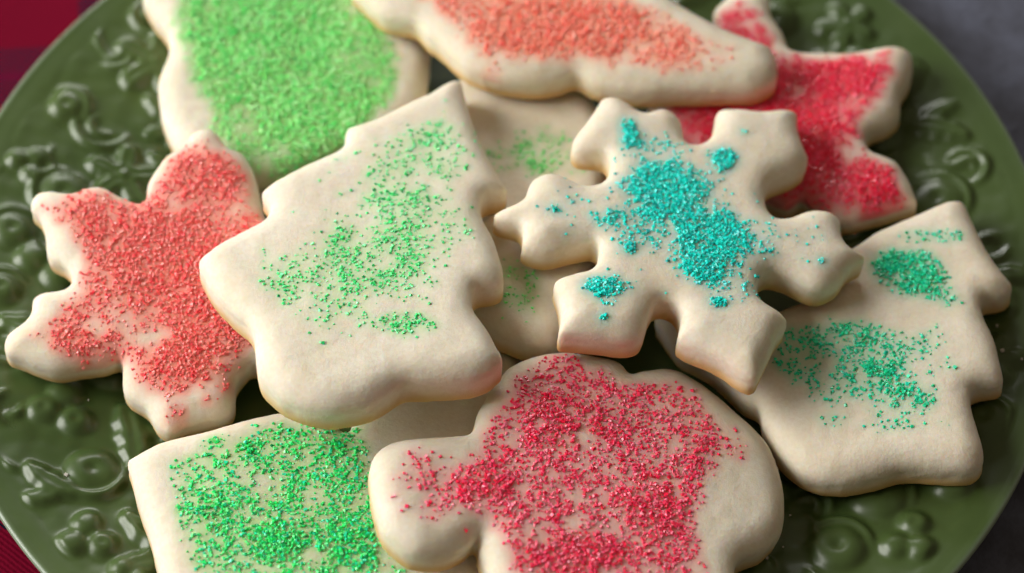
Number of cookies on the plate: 10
